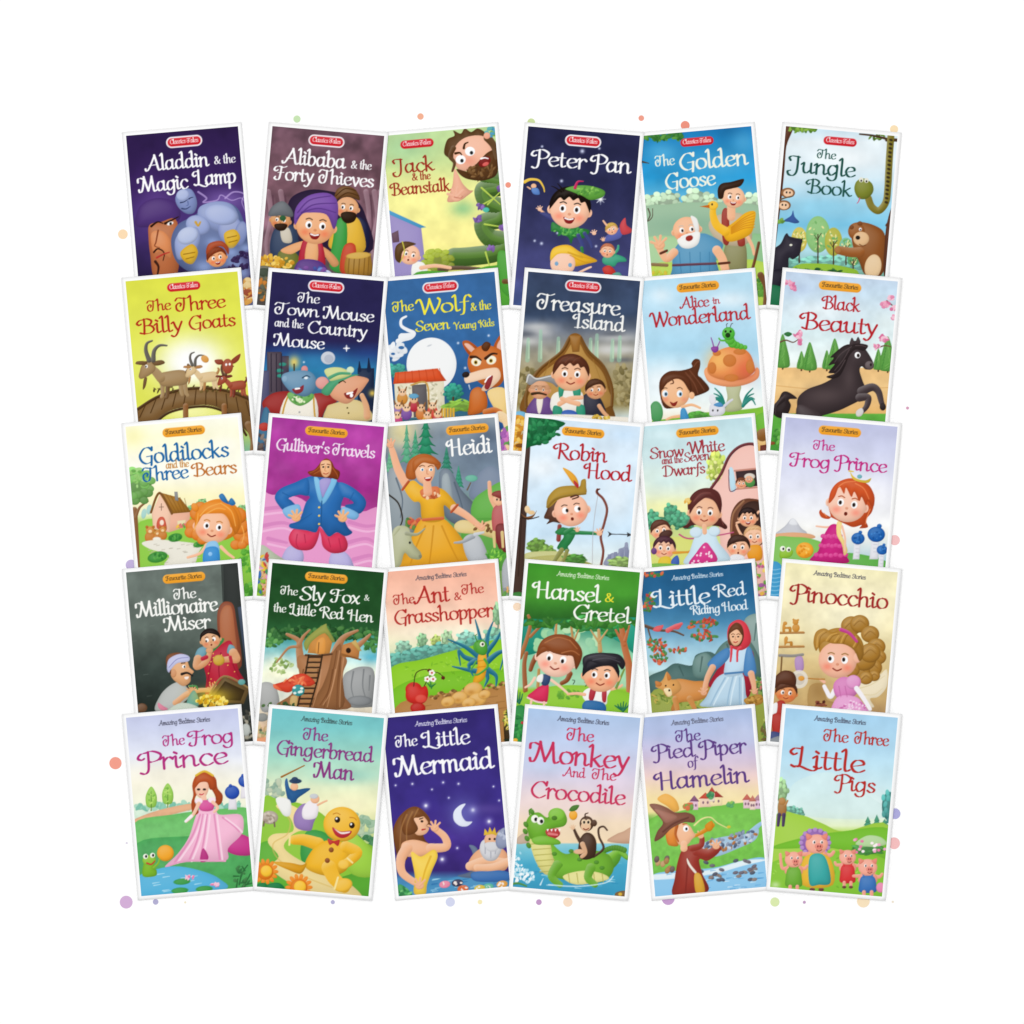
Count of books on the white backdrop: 30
